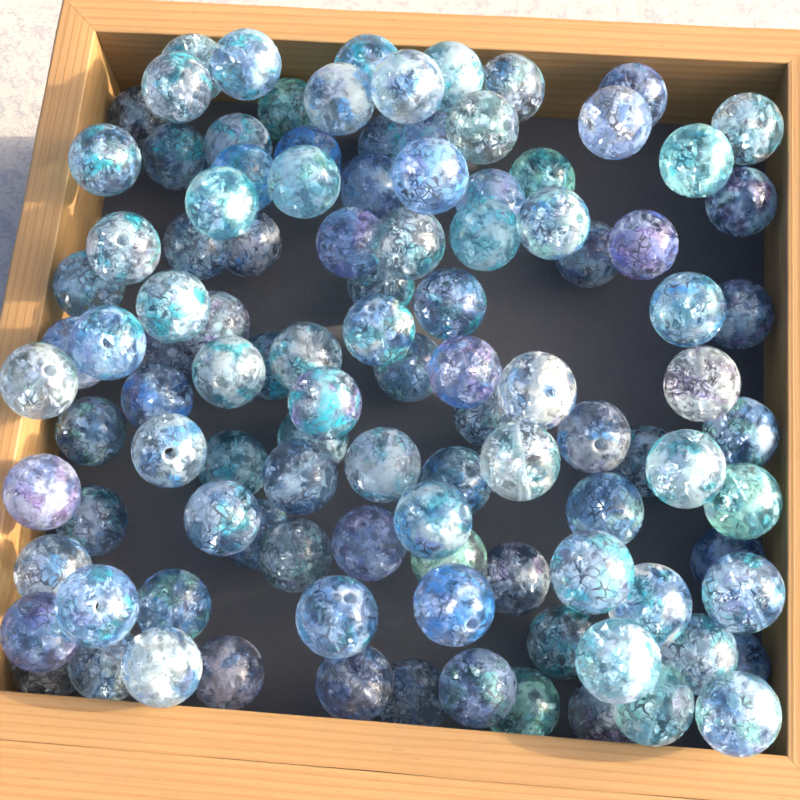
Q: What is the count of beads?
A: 108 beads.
